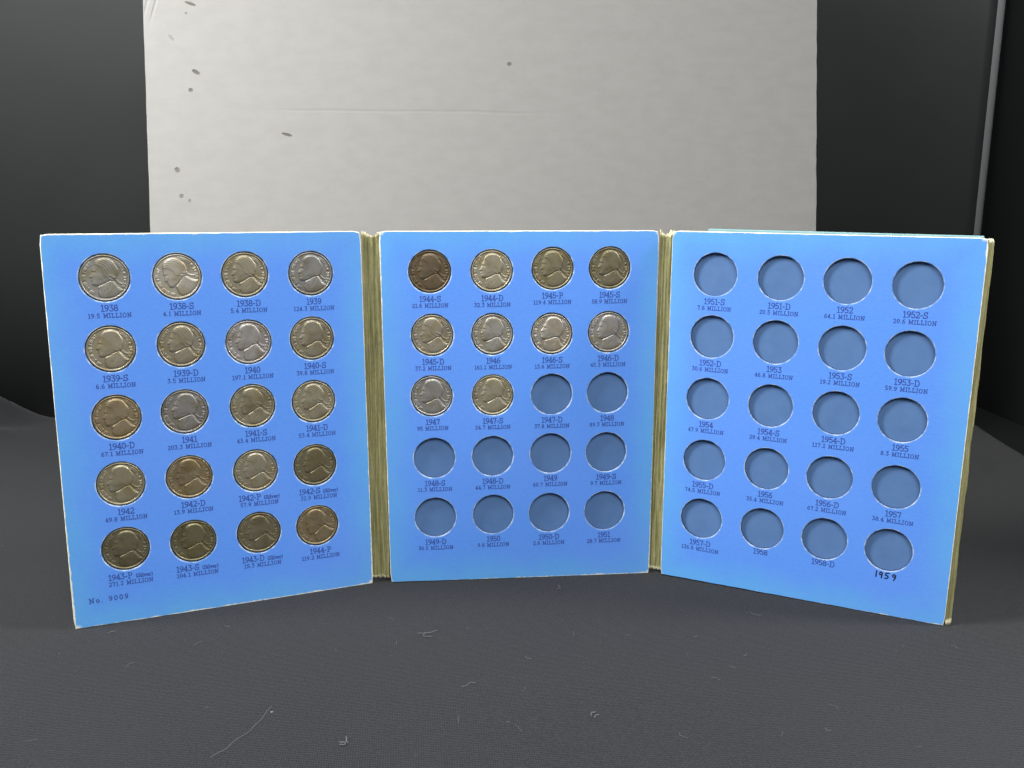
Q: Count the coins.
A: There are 30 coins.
